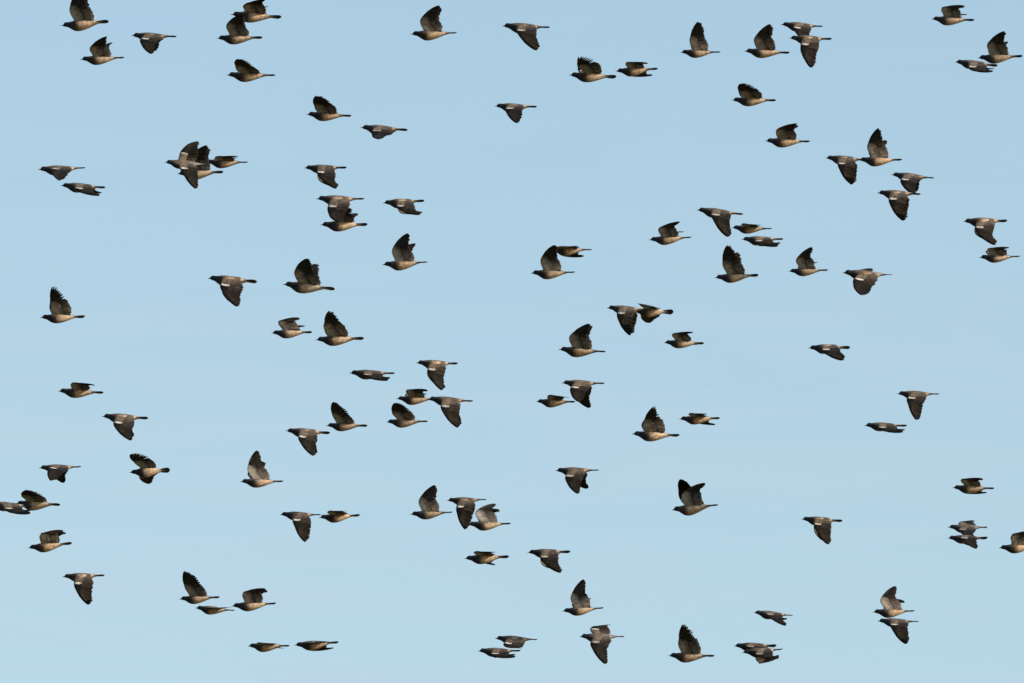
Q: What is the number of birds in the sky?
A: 108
